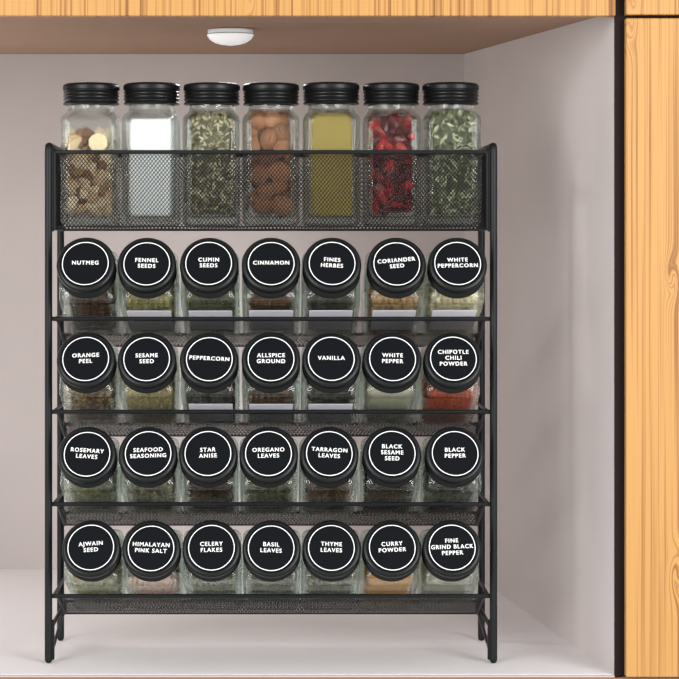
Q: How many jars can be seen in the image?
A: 35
